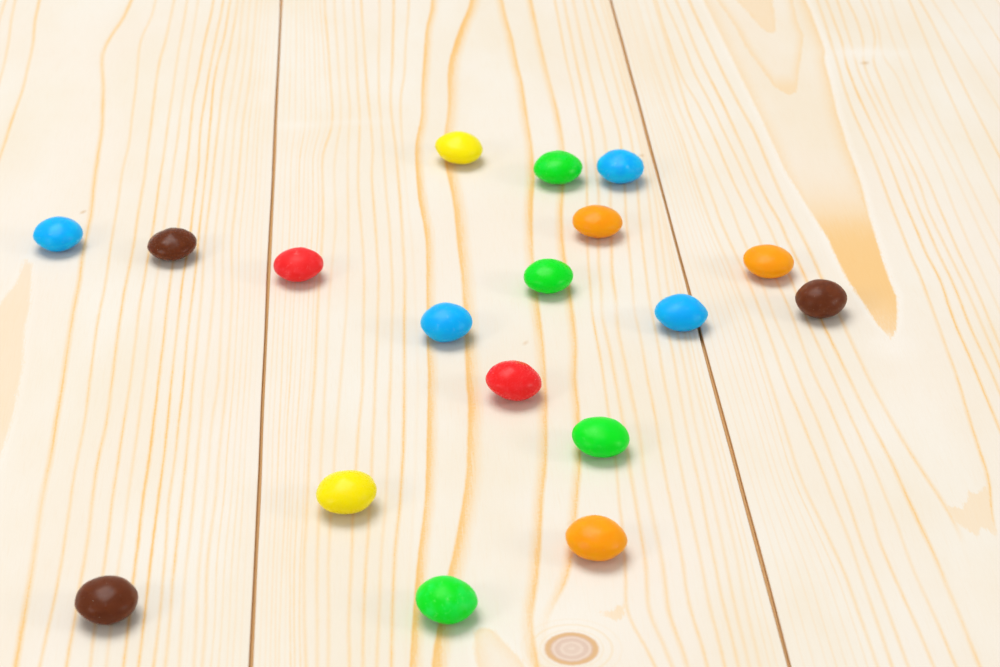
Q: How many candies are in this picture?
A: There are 18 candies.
